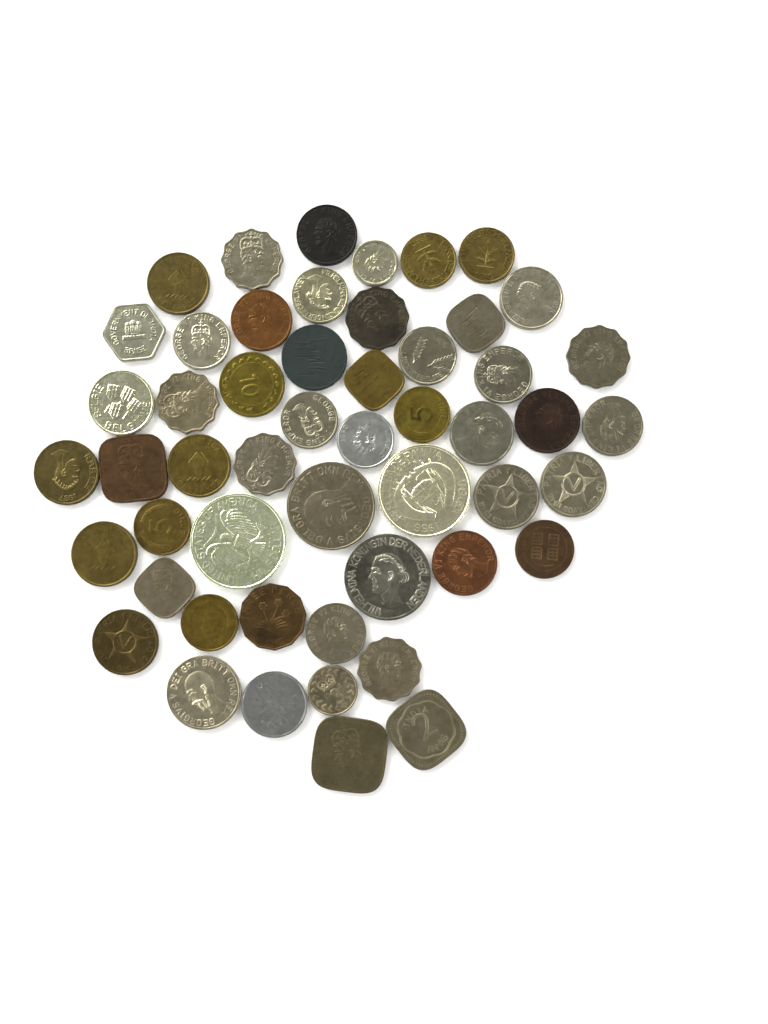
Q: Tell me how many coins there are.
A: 52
